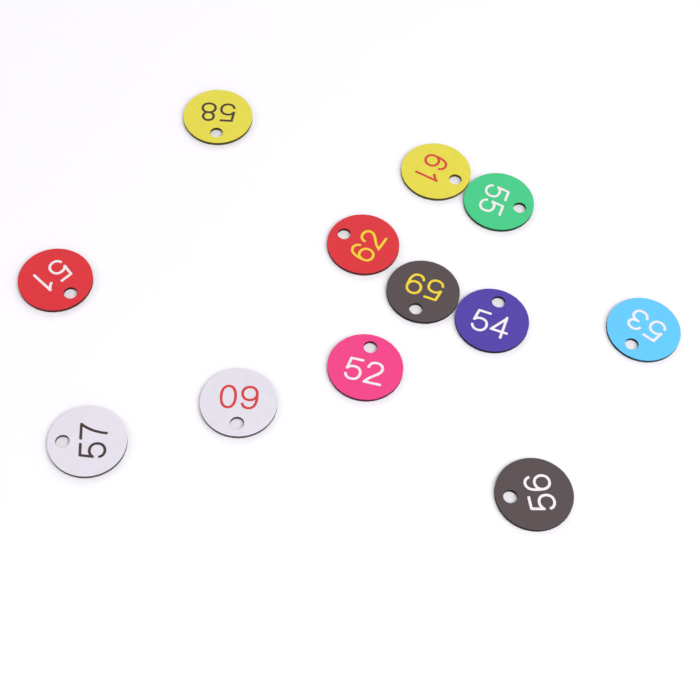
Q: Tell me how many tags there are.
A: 12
